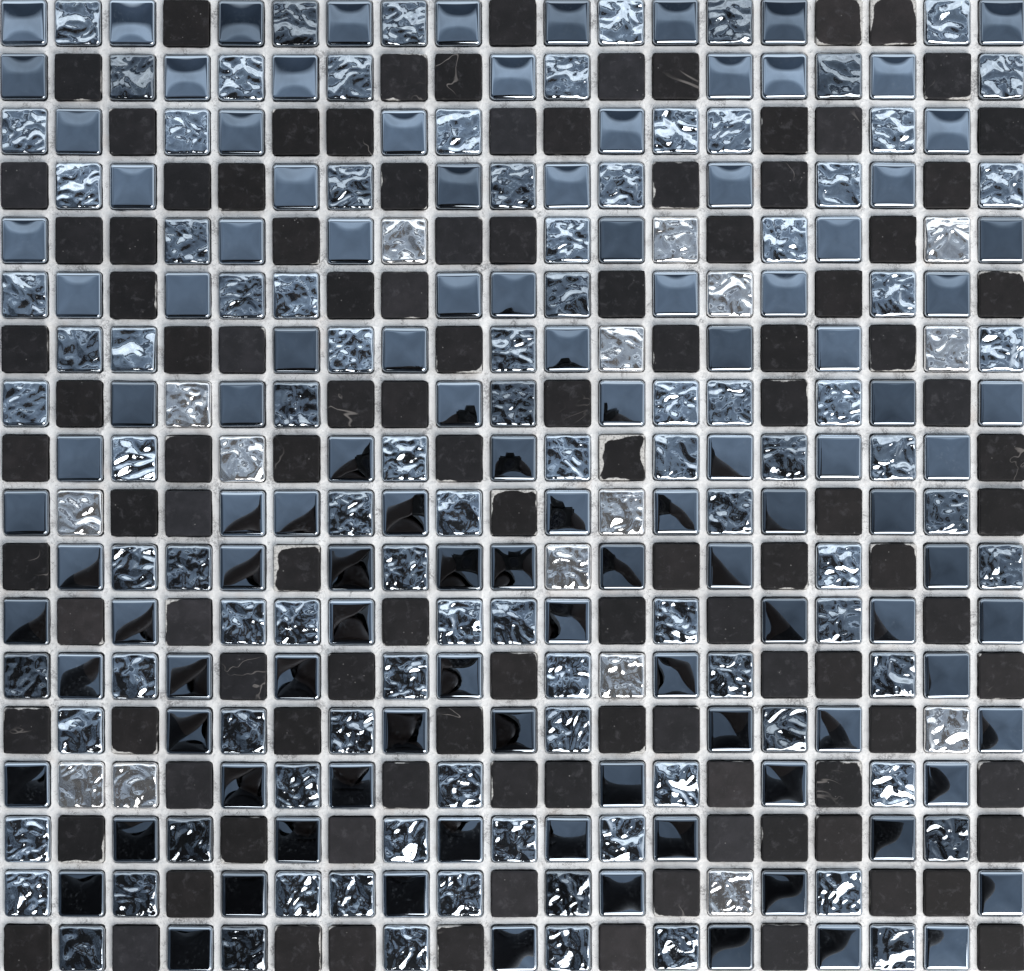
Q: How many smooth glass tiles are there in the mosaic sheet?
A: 115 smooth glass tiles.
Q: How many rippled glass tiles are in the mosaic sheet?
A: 114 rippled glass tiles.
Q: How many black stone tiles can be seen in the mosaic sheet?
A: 113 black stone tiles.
